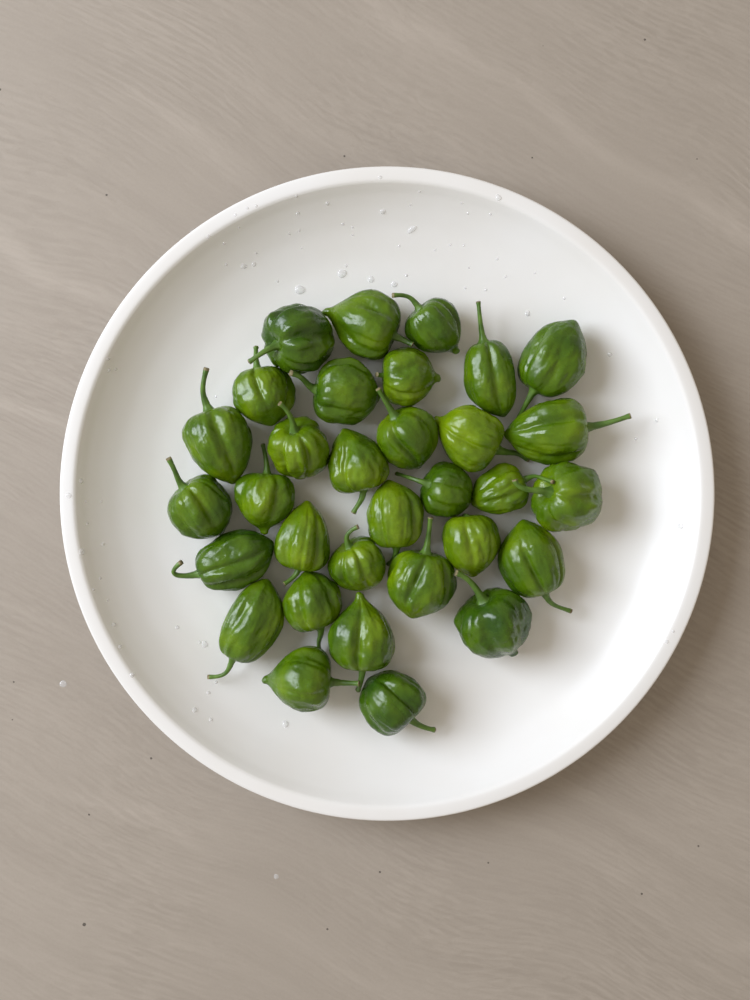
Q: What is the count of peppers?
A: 32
